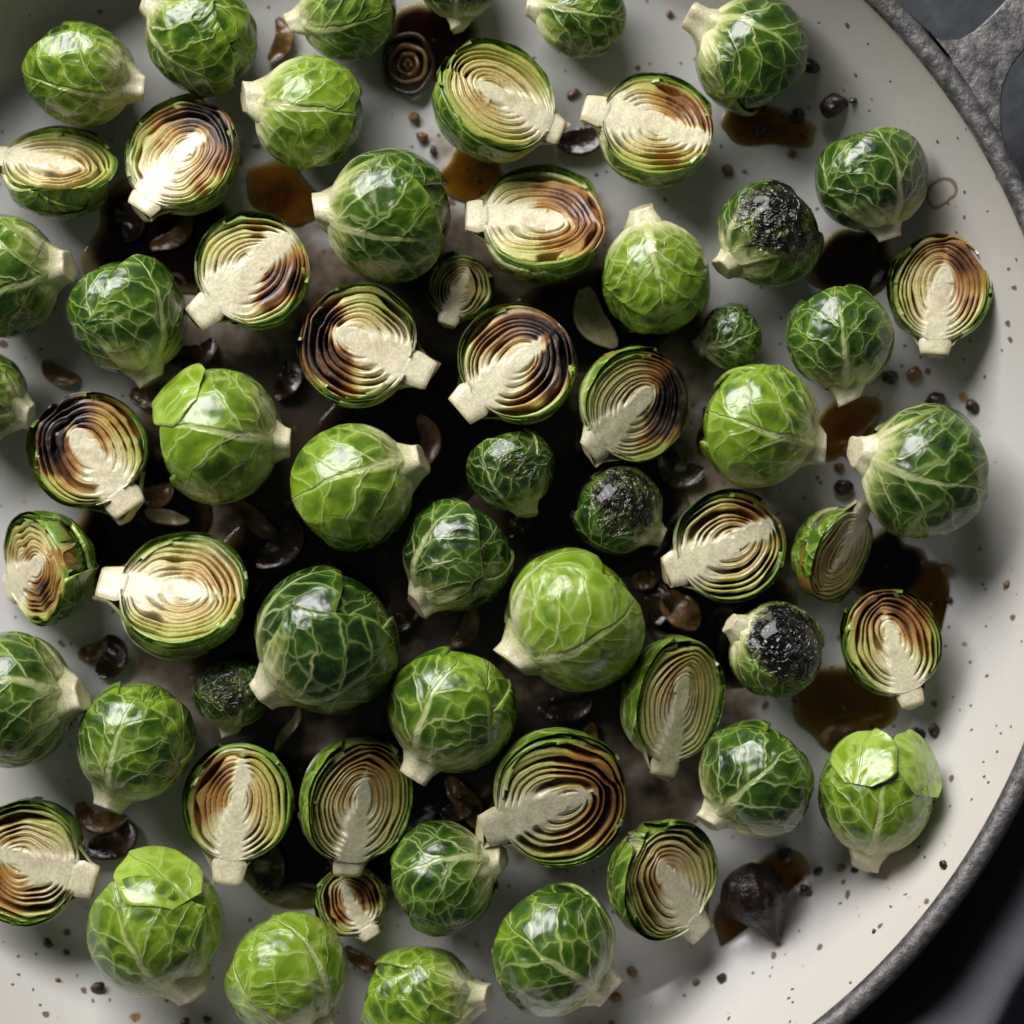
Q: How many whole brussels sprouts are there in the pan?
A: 37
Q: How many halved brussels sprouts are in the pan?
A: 24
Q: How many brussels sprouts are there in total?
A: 61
